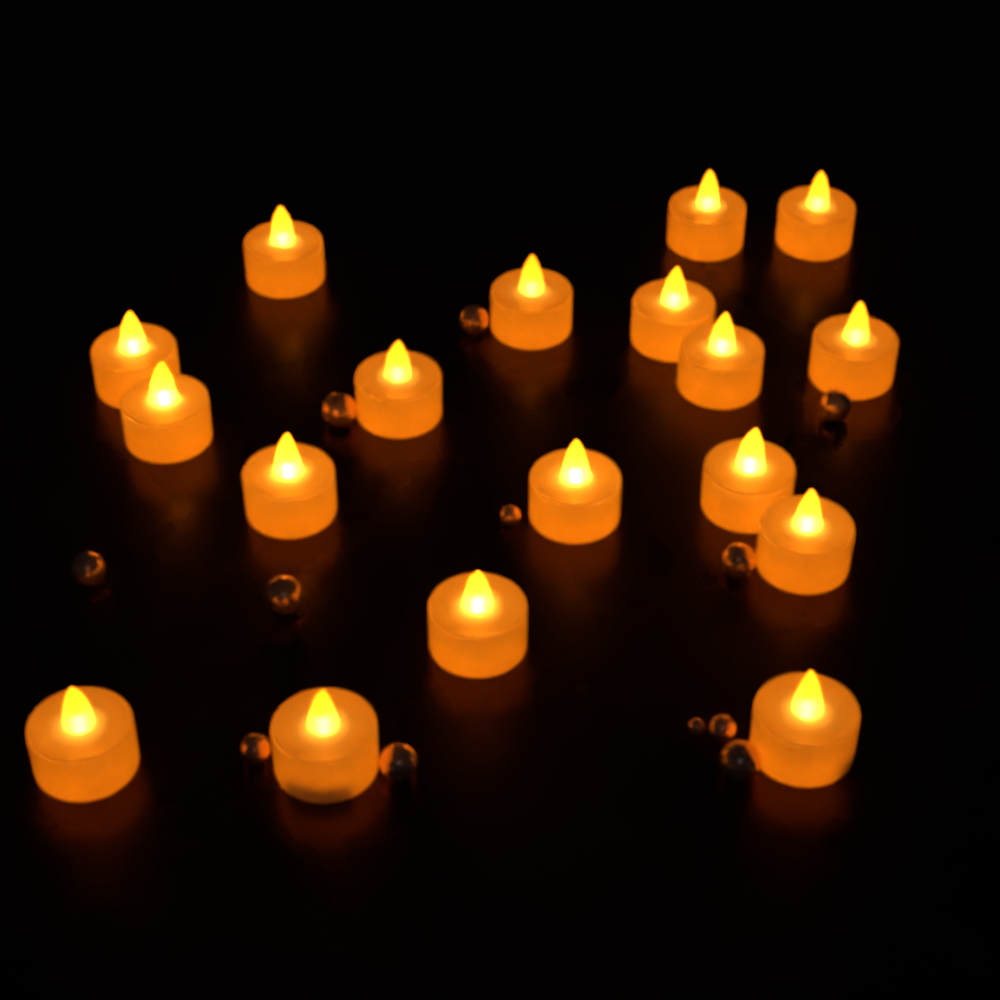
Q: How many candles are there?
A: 18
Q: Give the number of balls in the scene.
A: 12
